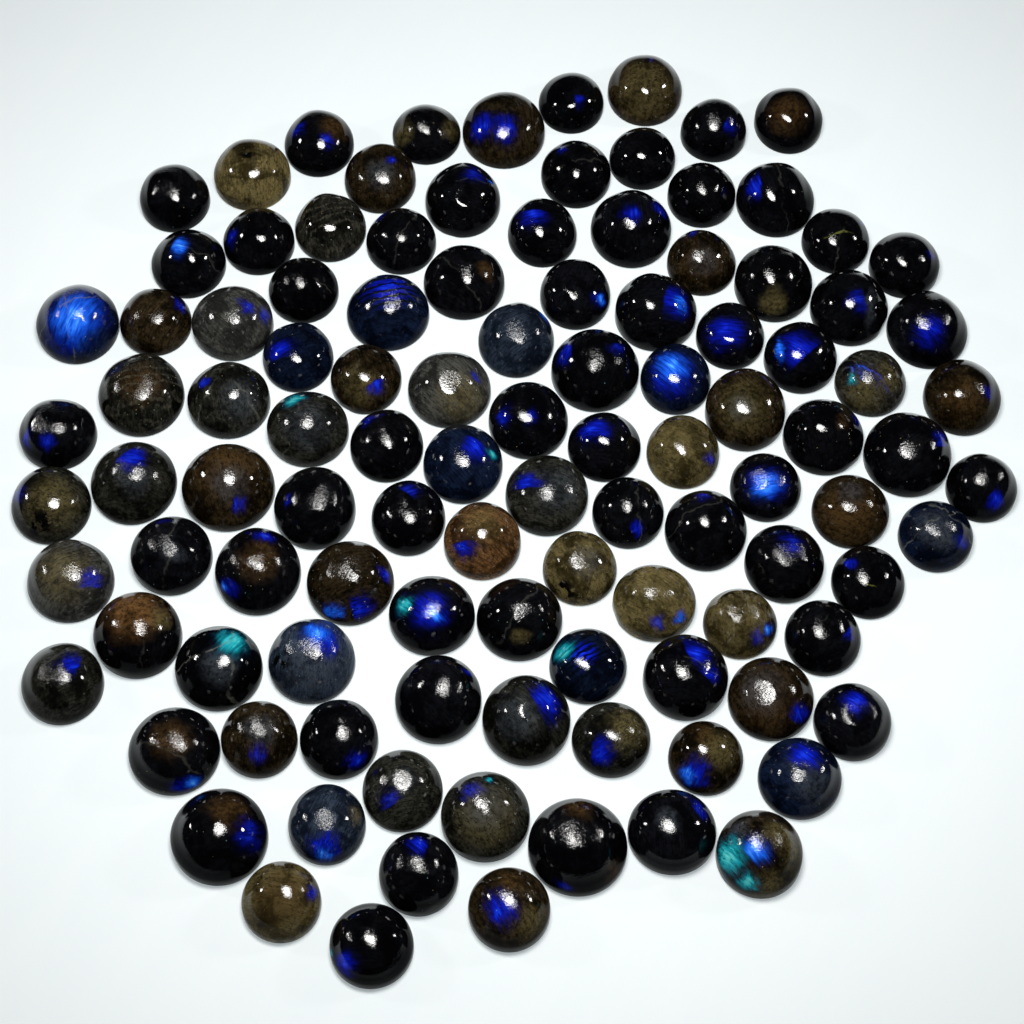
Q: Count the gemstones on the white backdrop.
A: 109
